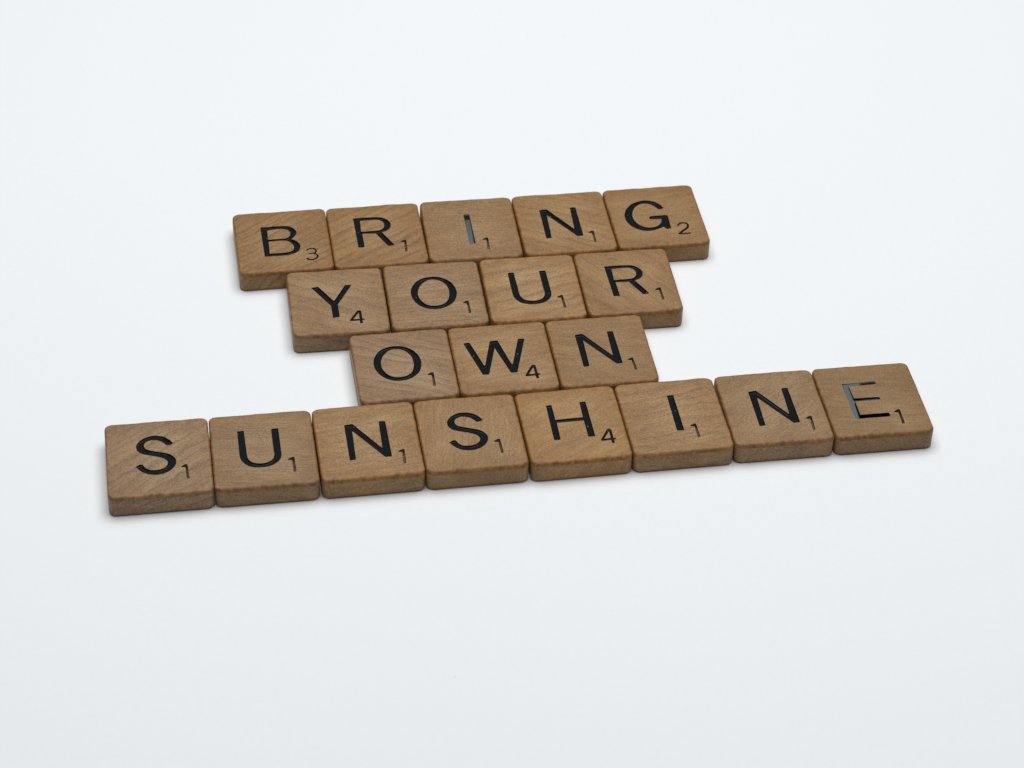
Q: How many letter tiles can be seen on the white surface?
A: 20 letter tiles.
